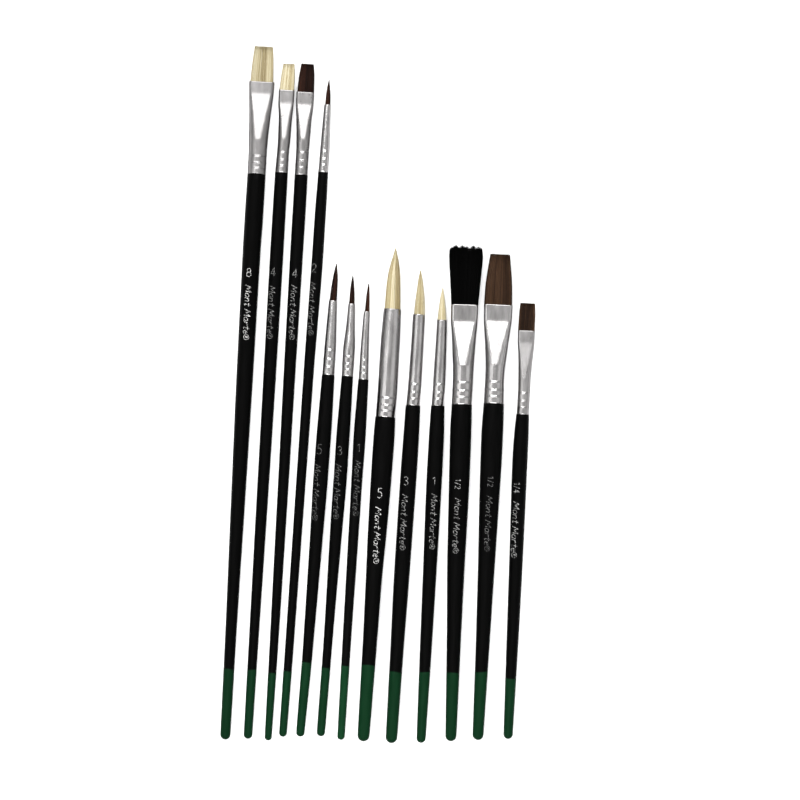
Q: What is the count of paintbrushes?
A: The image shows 13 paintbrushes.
